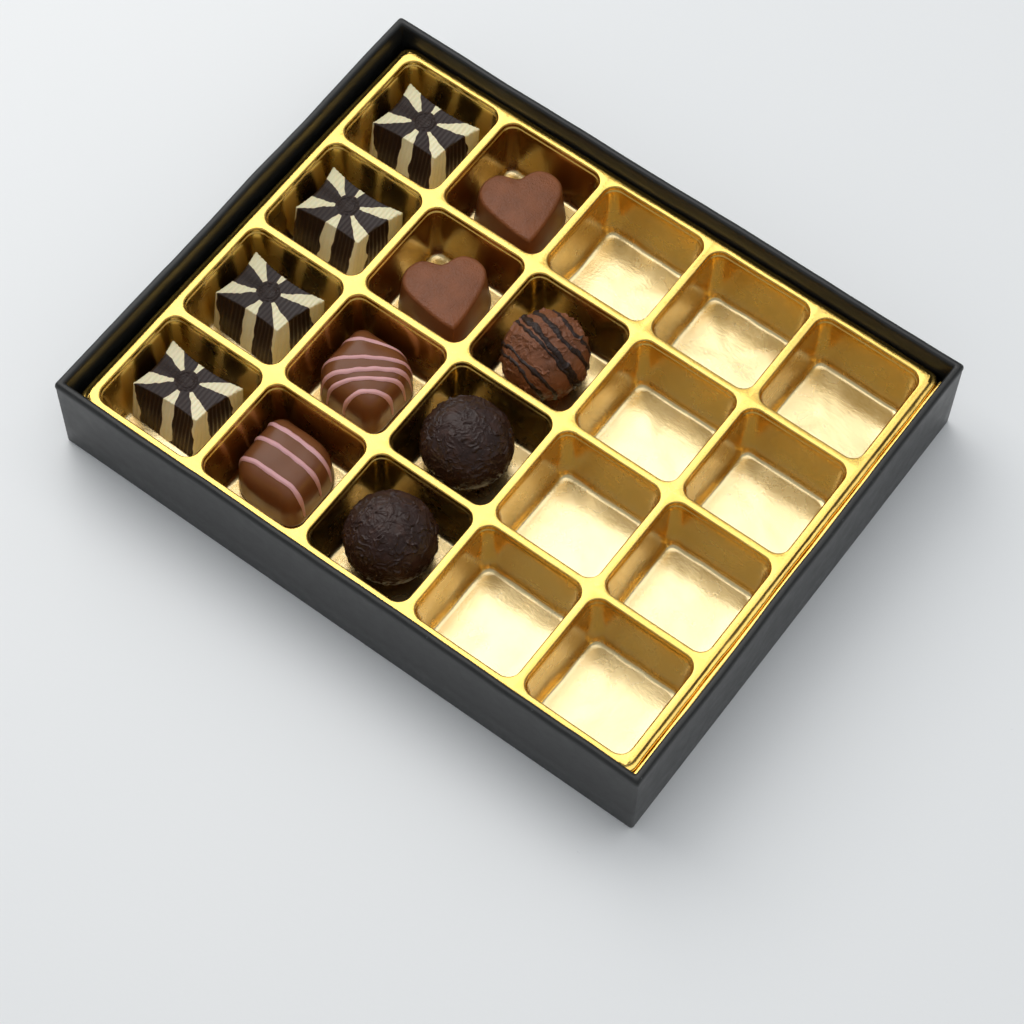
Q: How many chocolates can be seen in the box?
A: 11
